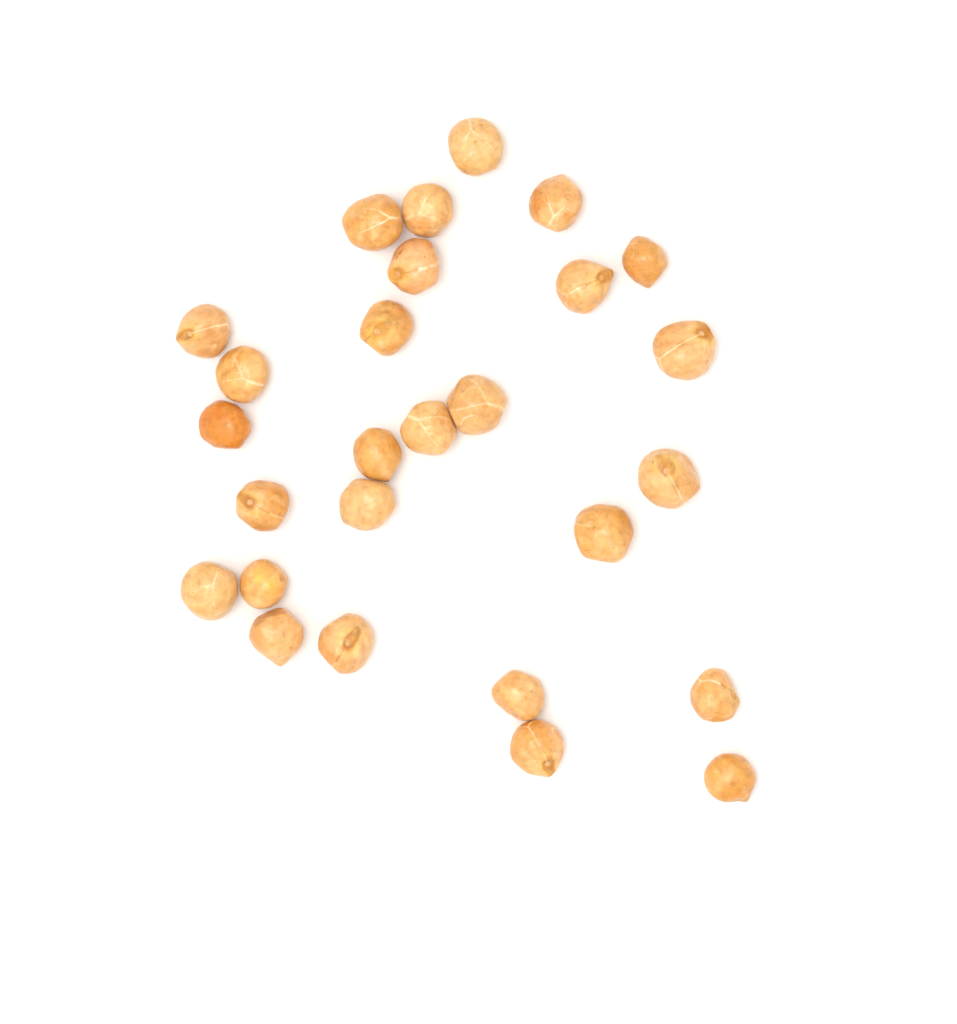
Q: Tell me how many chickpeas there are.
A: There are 27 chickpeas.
